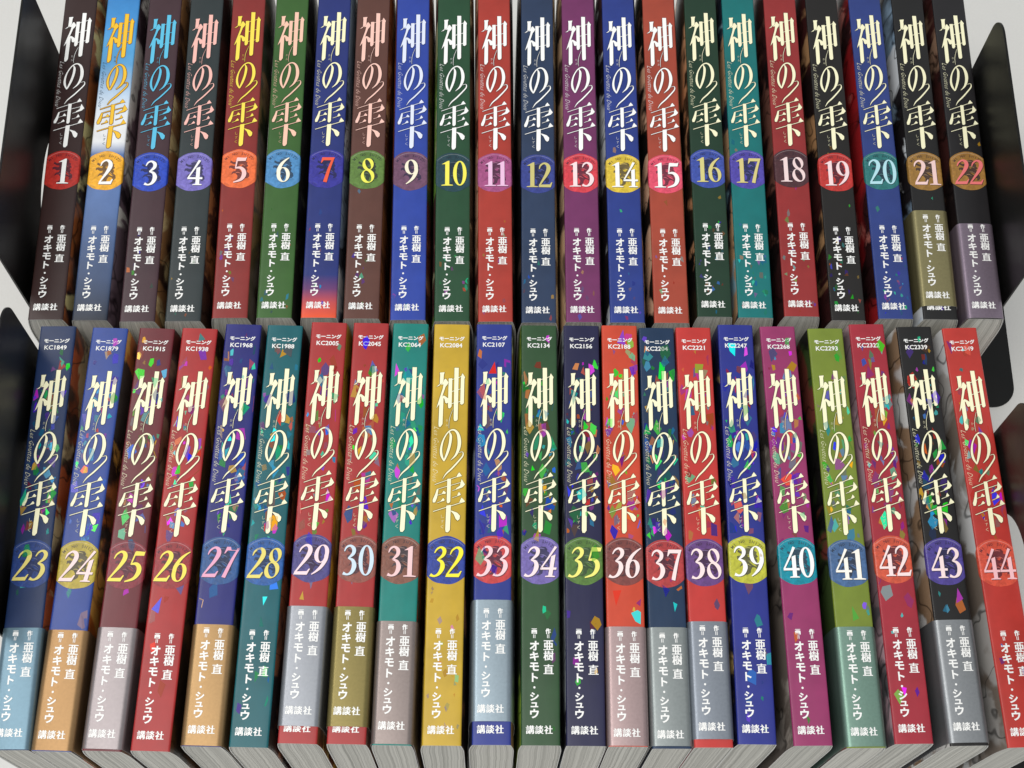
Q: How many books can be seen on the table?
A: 44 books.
